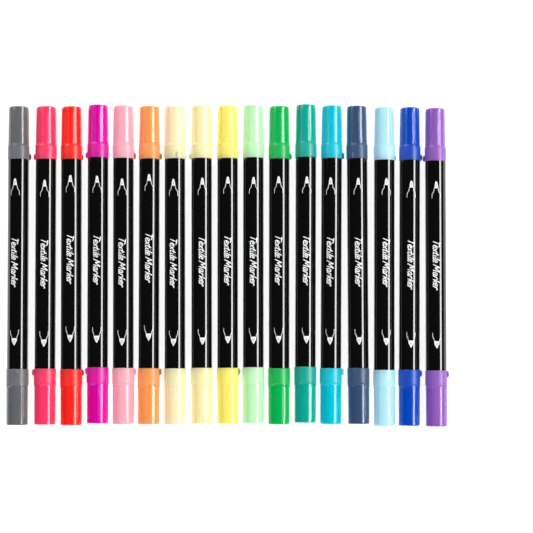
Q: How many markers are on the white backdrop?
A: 17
